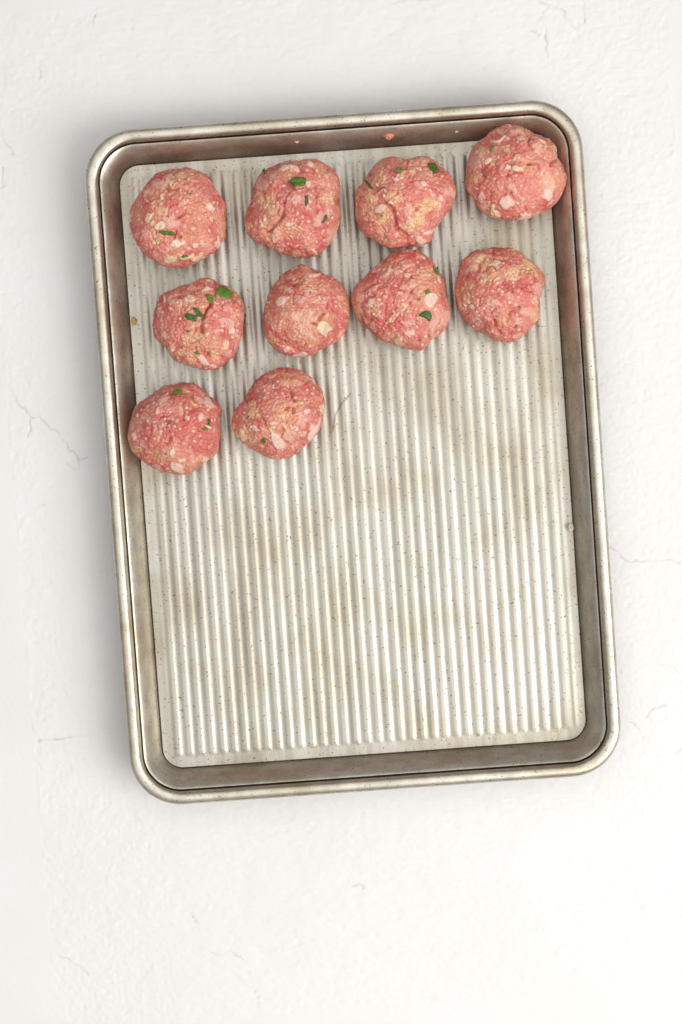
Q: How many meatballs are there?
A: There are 10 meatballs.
